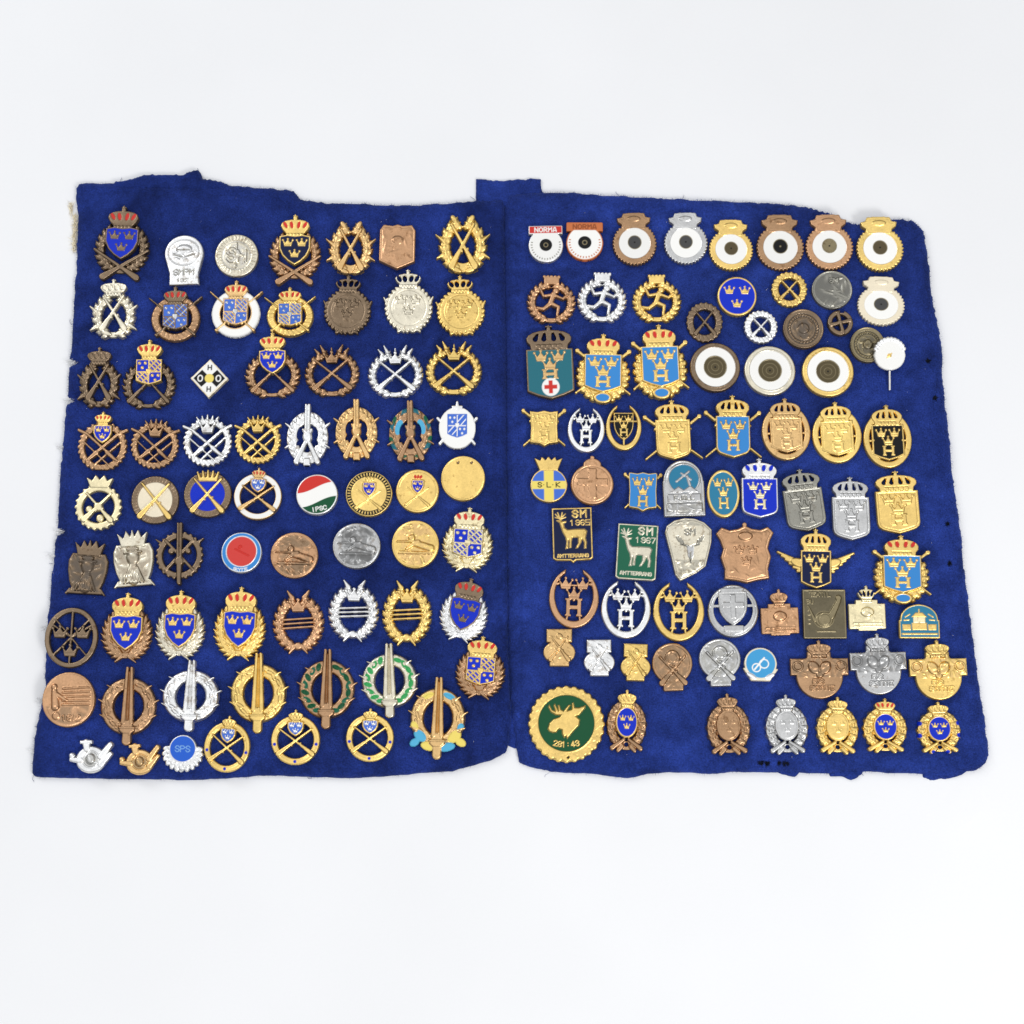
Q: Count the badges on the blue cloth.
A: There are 141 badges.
